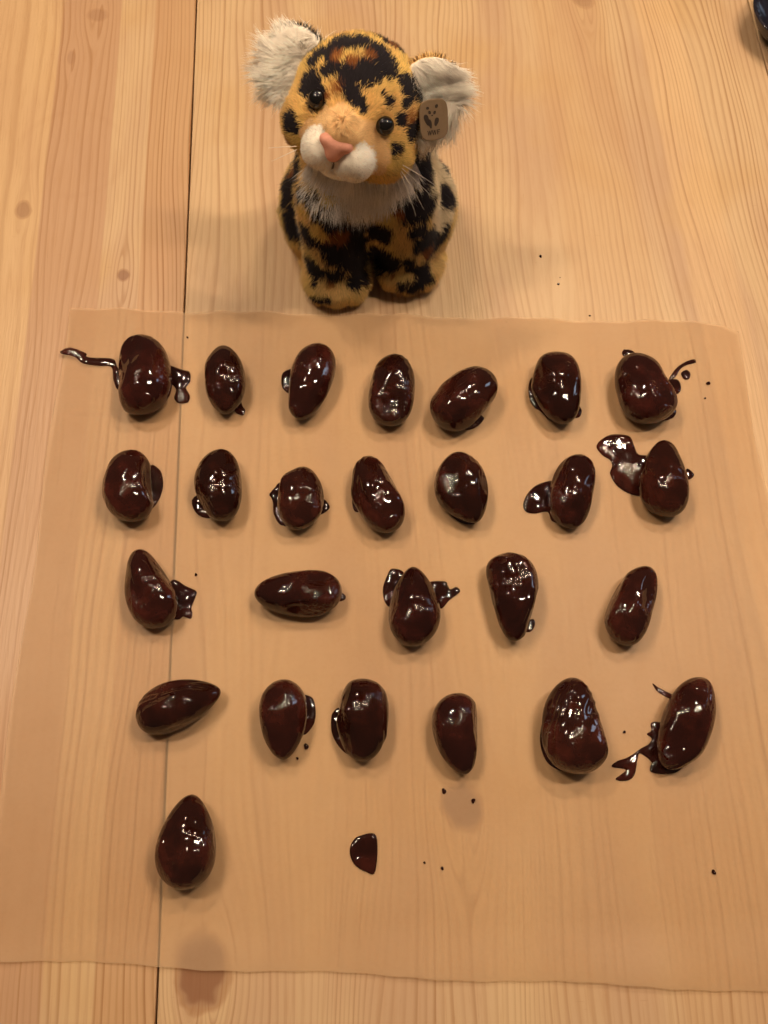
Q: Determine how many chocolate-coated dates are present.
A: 26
